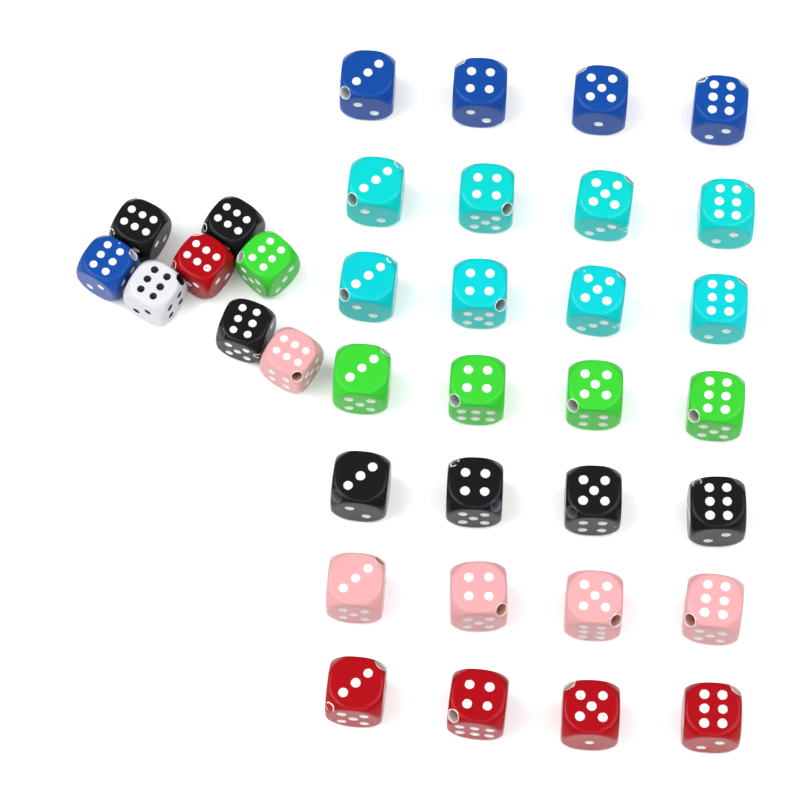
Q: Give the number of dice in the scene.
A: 36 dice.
